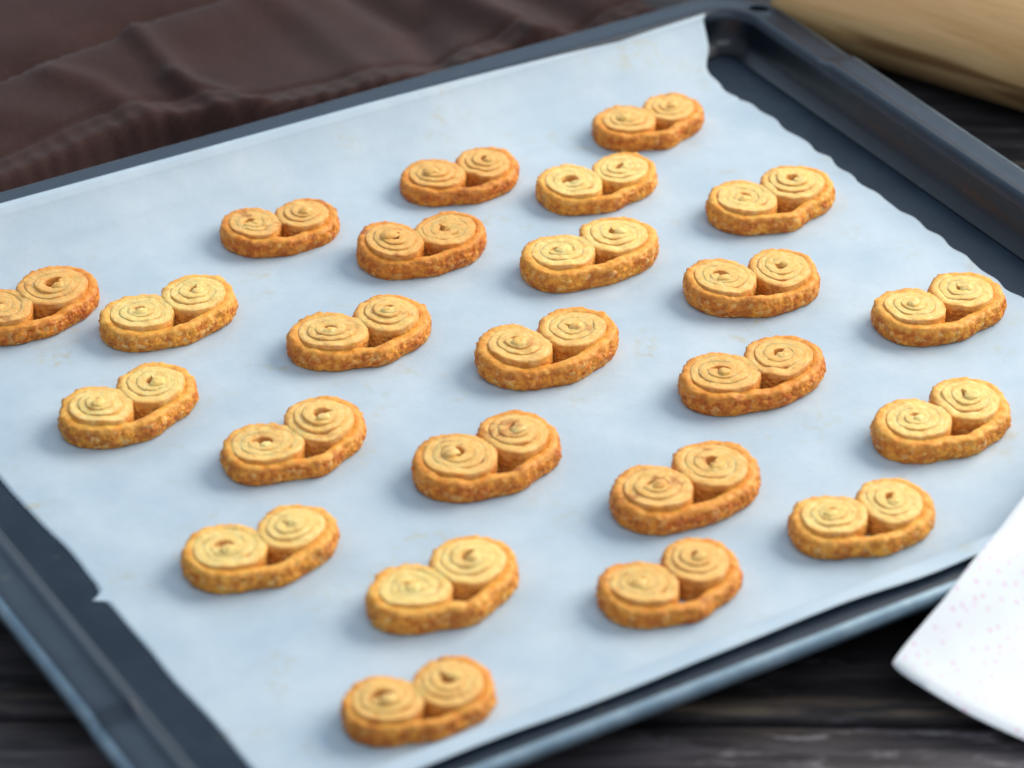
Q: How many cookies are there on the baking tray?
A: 24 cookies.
